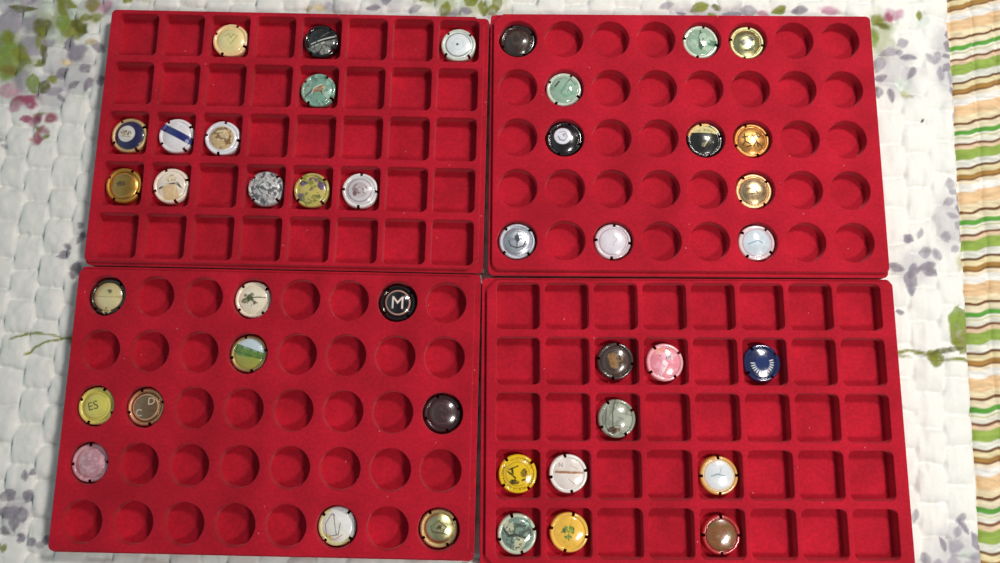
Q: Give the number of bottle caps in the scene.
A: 43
